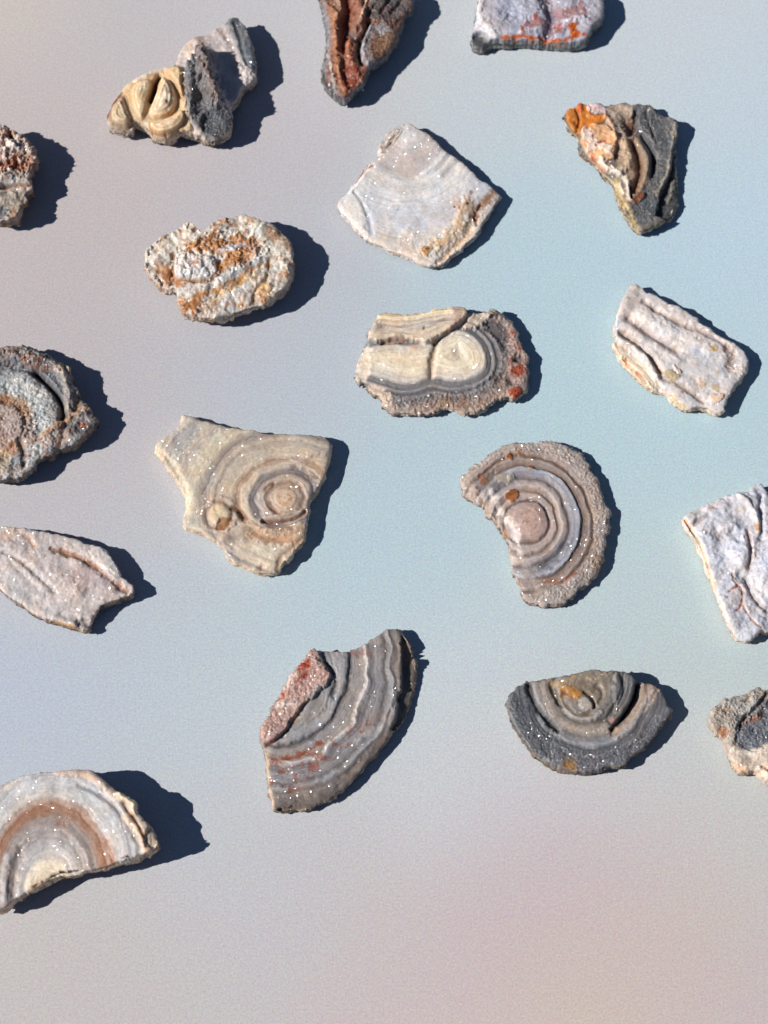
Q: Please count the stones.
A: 18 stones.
